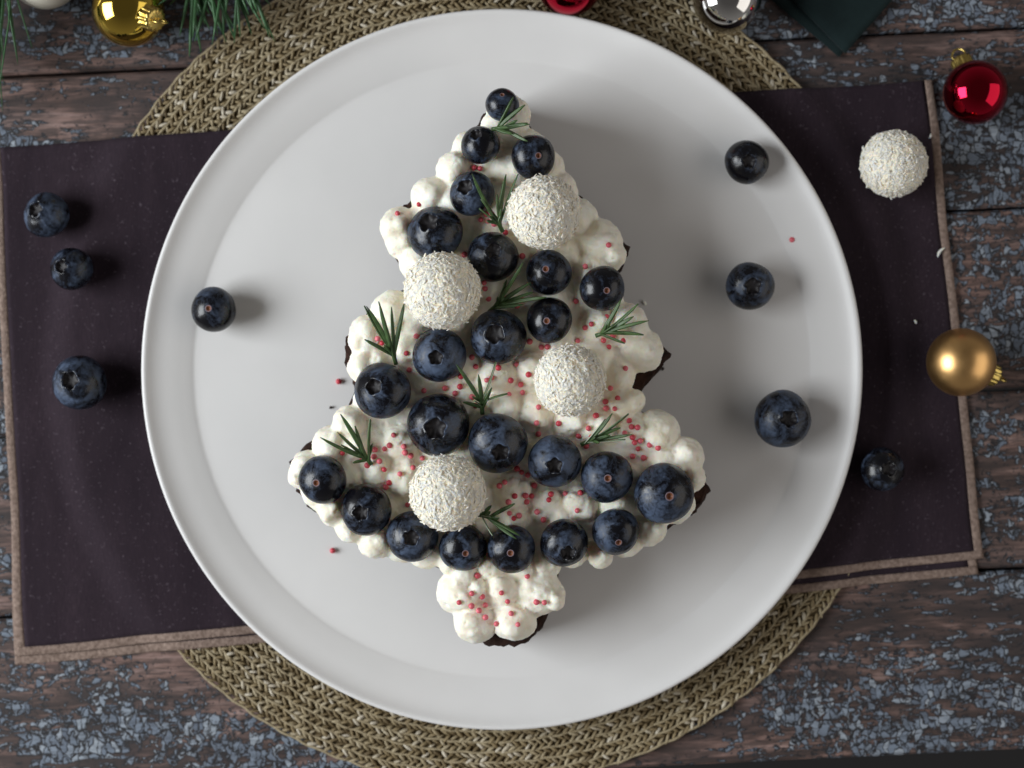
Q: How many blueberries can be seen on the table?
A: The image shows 32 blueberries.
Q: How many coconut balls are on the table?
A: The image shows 5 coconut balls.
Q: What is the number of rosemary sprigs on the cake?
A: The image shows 9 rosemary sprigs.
